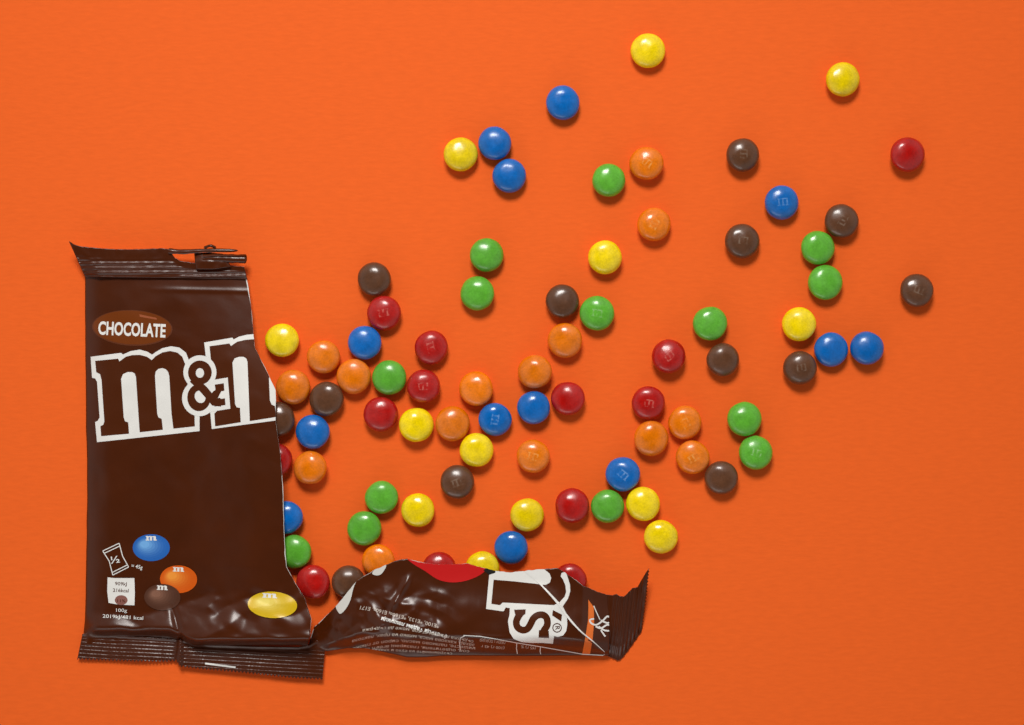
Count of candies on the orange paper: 81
